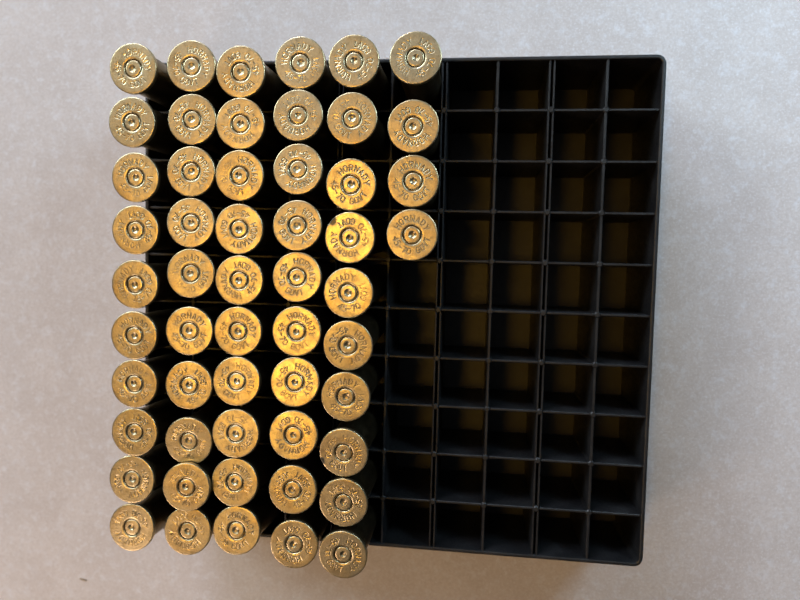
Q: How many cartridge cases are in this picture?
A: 54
